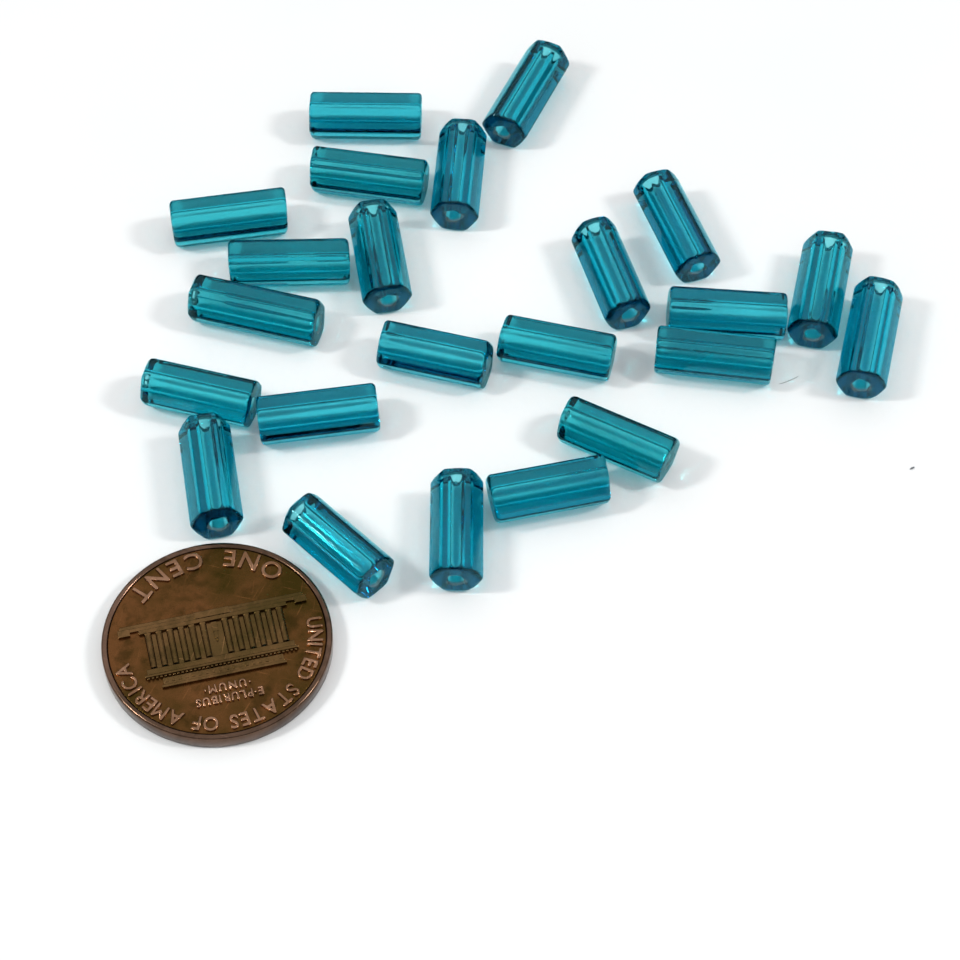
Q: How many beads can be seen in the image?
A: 23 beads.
